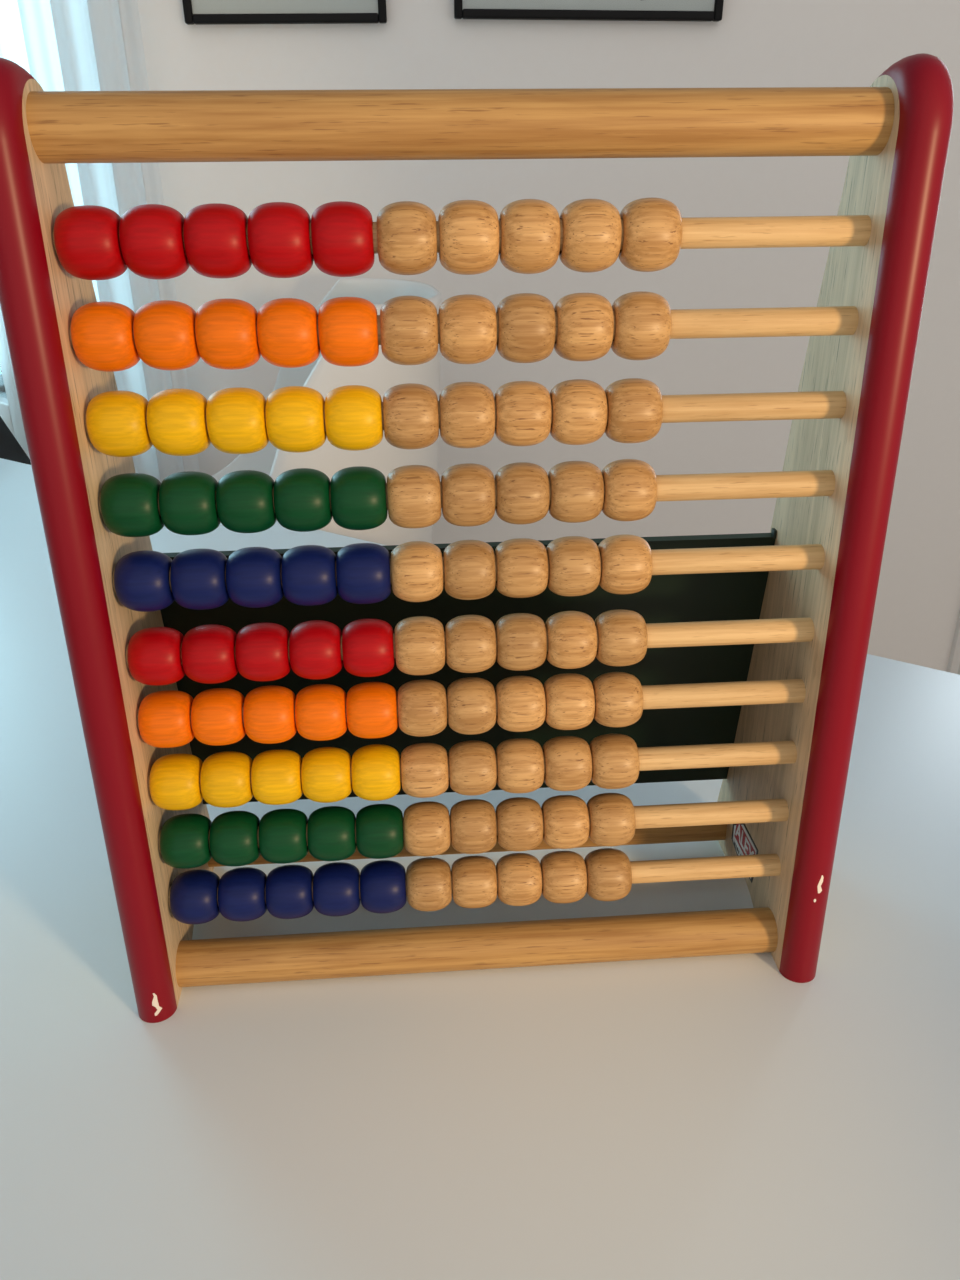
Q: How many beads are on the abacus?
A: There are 100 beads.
